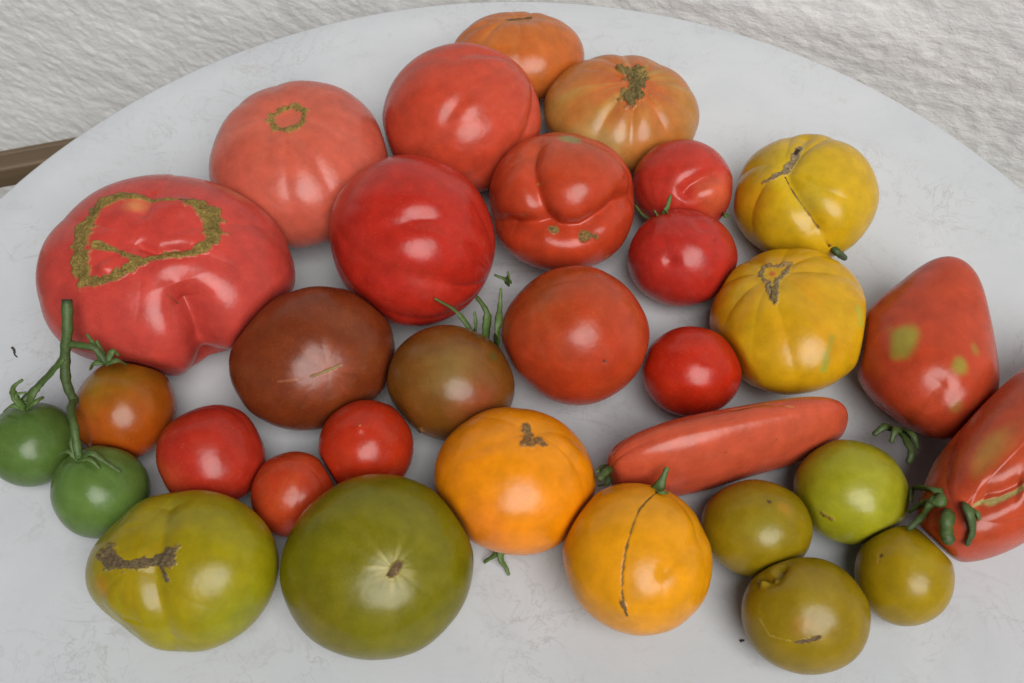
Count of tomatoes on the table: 32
